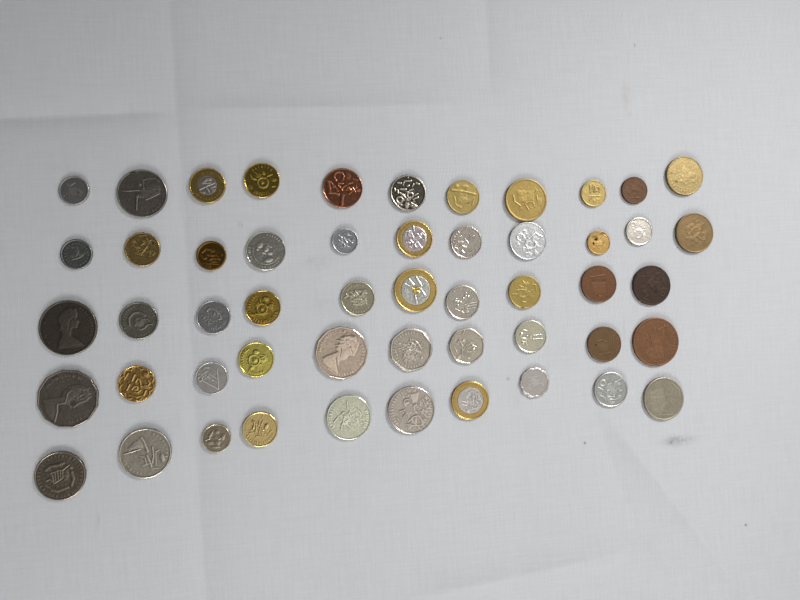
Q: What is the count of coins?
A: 52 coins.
